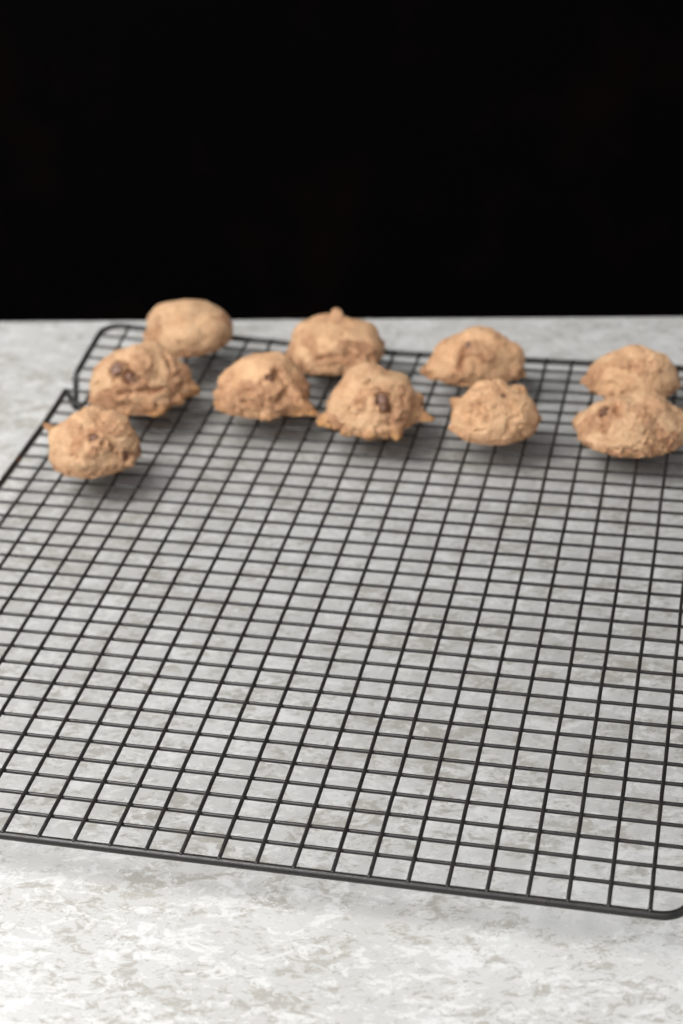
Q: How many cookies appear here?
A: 10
